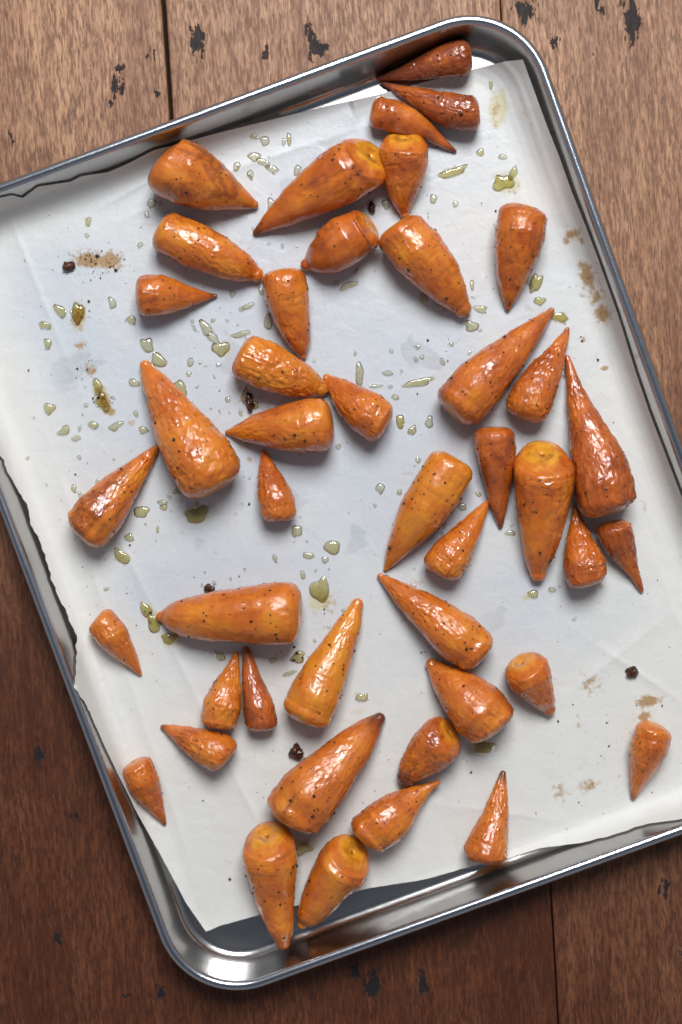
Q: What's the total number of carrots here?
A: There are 44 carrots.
